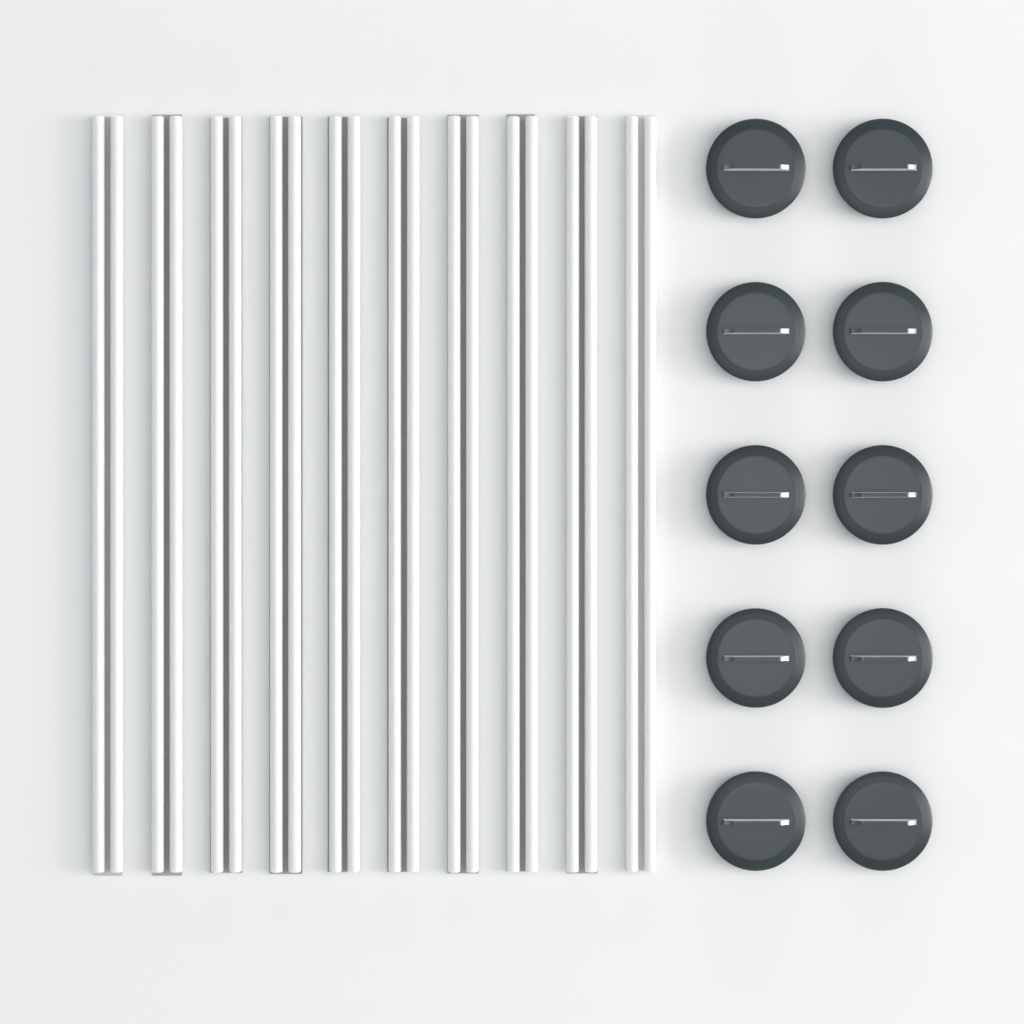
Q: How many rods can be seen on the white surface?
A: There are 20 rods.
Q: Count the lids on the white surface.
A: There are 10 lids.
